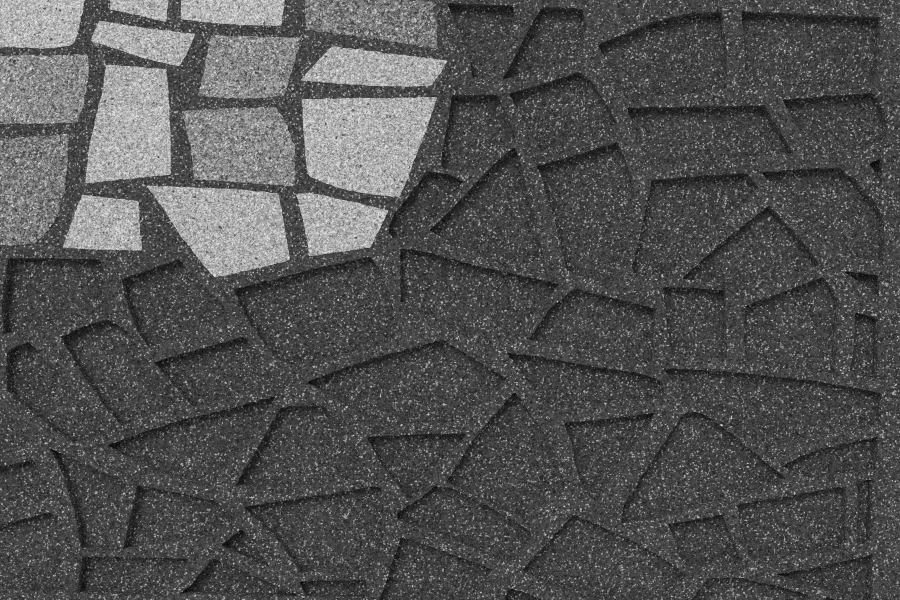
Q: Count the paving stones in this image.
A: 15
